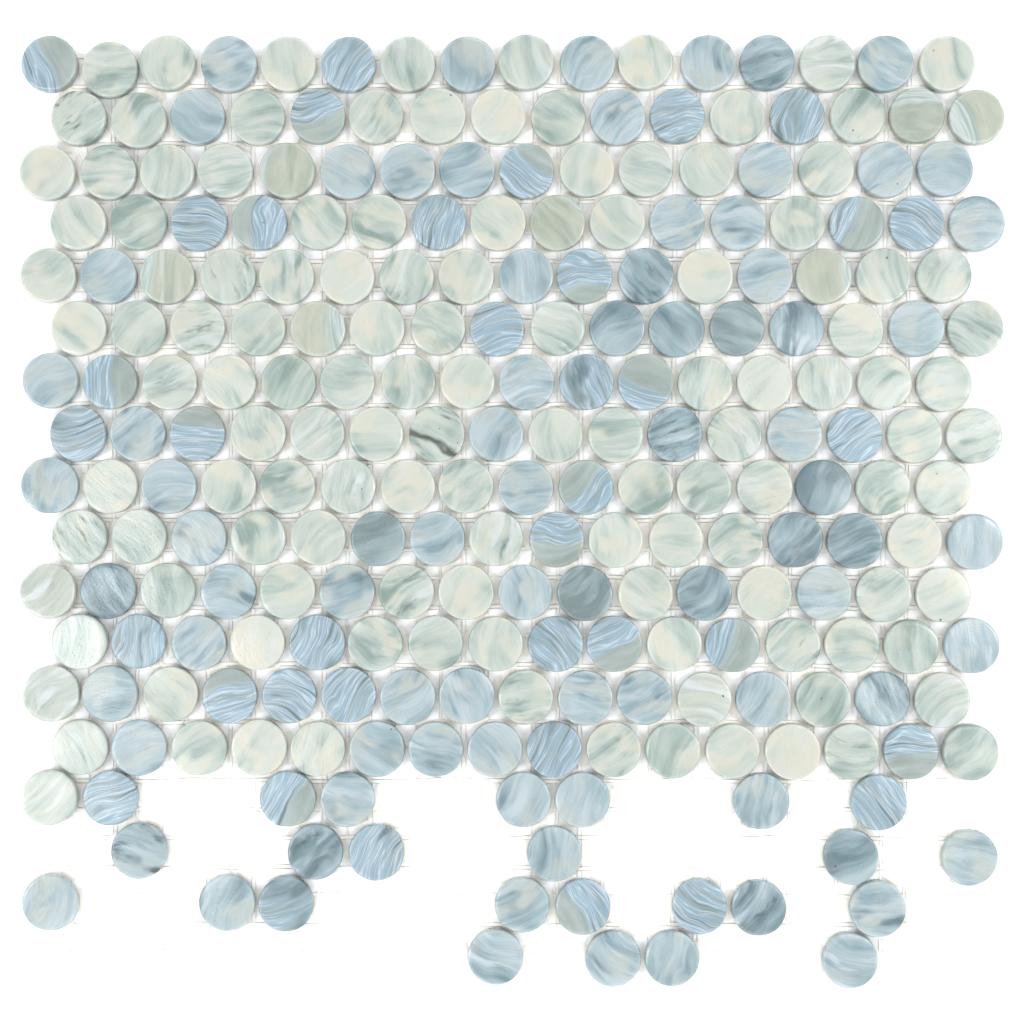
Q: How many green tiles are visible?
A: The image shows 132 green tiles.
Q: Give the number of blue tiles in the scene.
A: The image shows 118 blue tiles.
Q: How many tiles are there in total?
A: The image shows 250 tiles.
